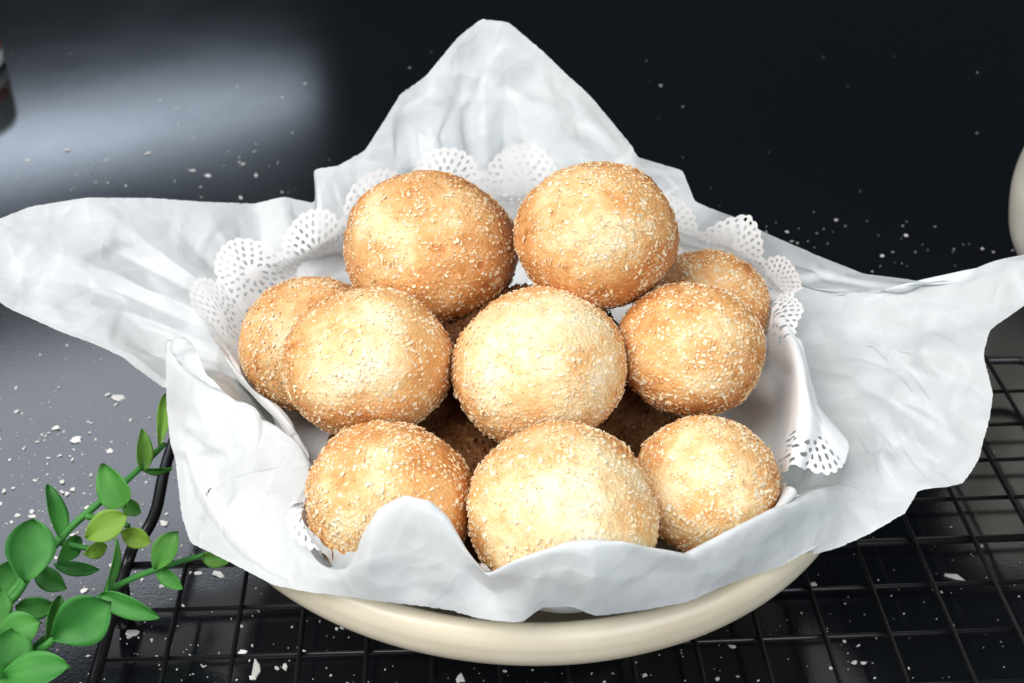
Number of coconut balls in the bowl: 10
